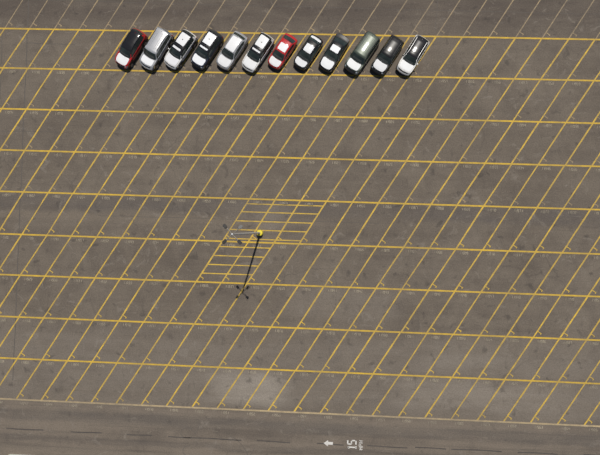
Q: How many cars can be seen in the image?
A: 12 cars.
